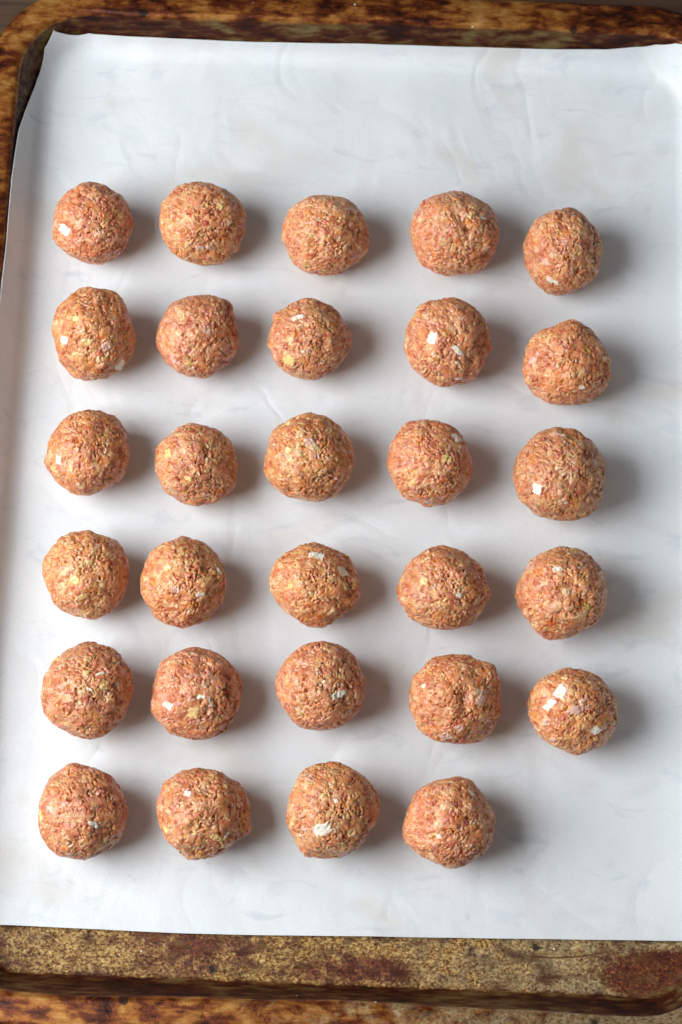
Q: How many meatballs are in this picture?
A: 29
